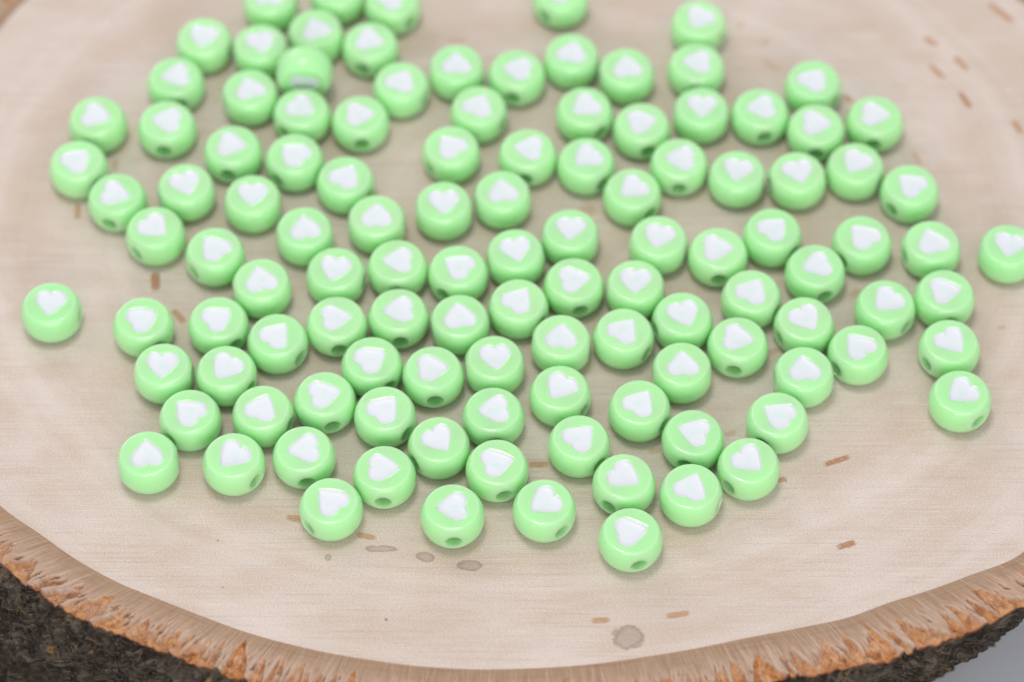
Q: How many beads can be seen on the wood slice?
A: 116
